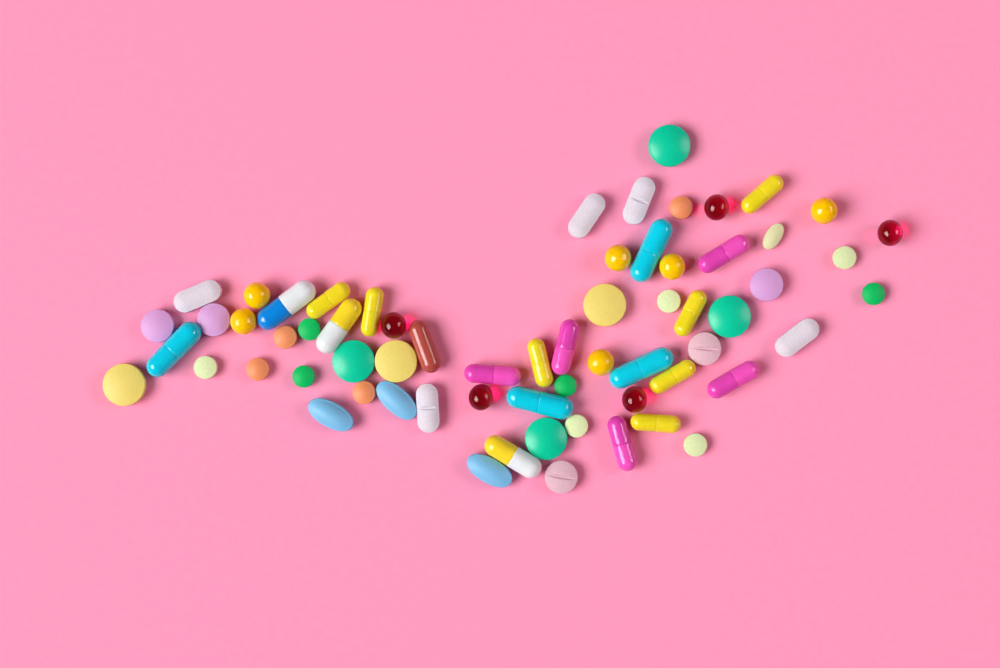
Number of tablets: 34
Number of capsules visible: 20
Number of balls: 11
